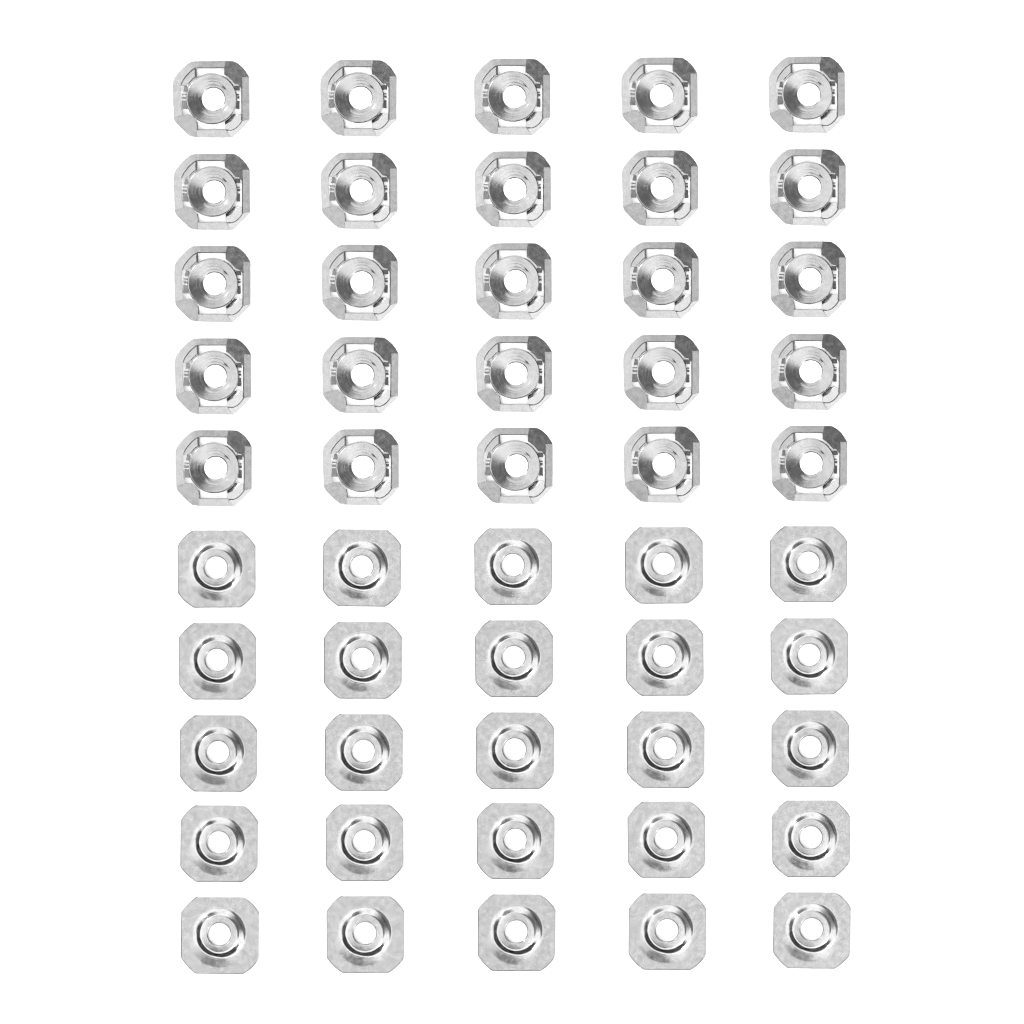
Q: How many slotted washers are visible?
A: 25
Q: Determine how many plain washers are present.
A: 25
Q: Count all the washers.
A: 50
